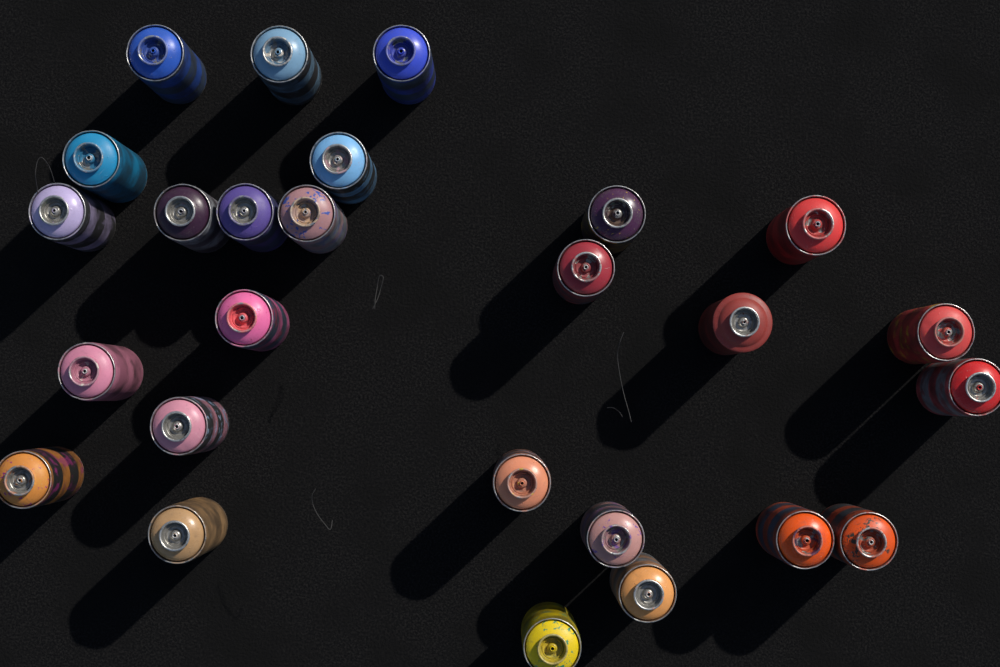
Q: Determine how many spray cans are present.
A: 26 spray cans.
